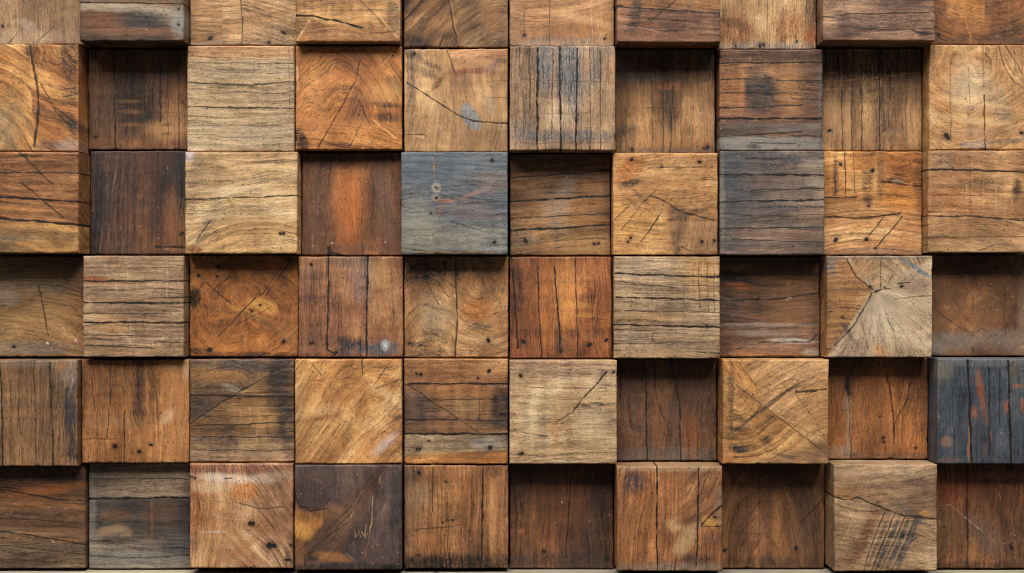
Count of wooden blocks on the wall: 60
